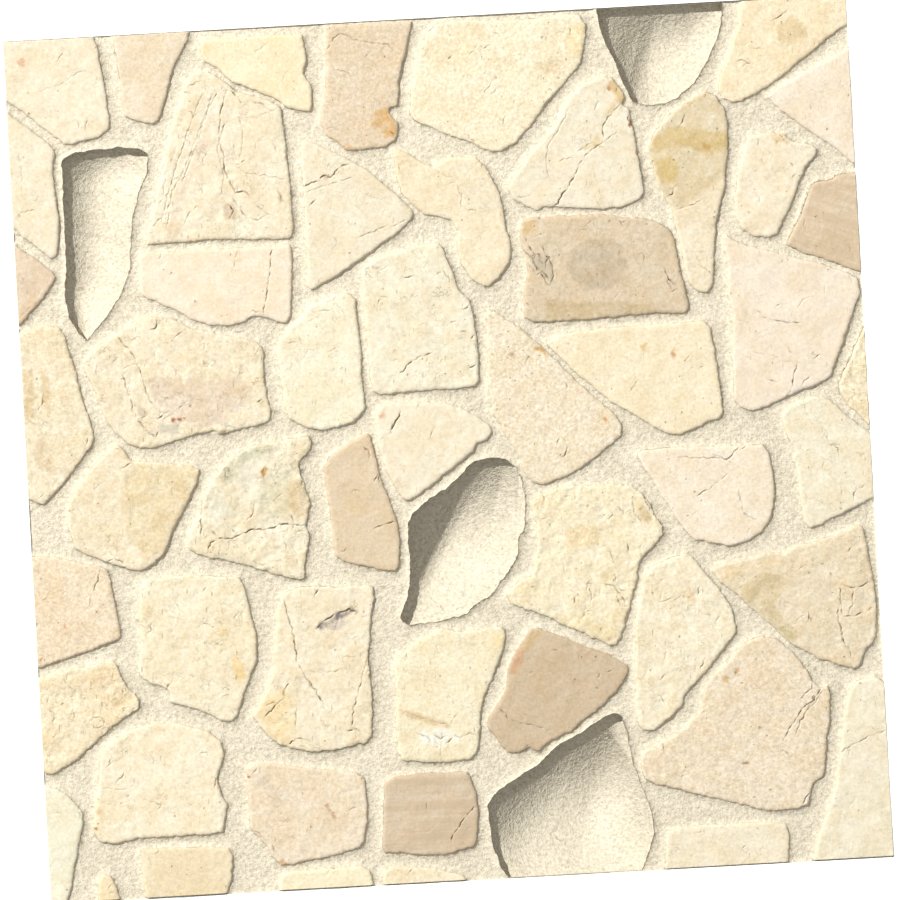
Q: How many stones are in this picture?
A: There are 52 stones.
